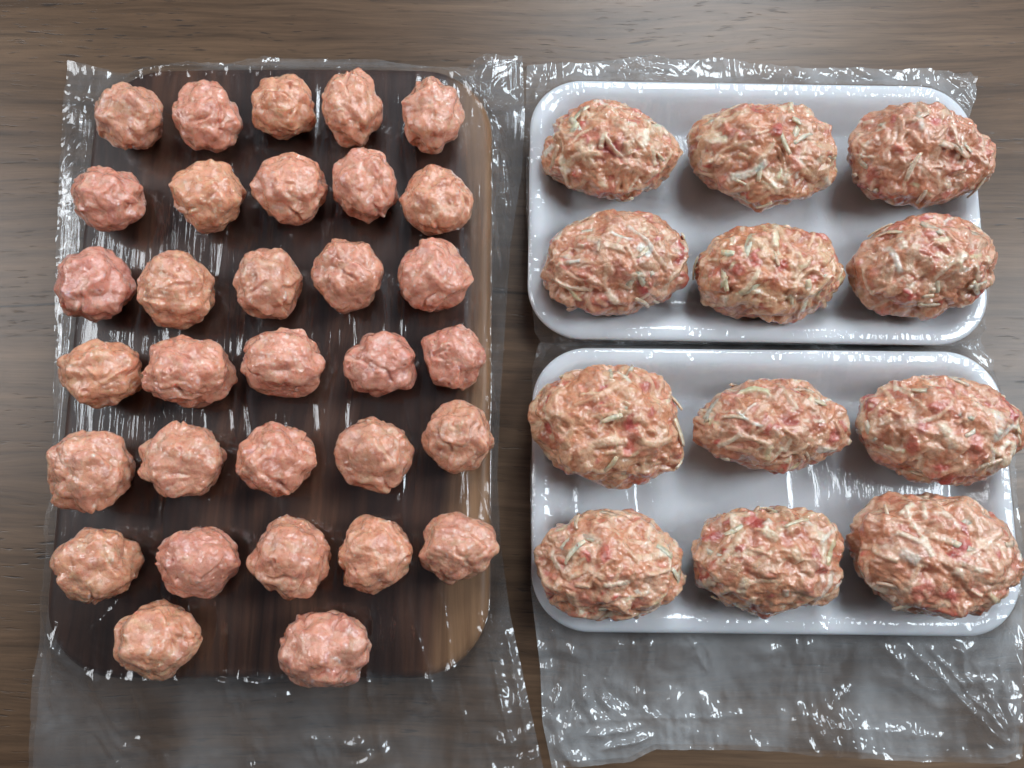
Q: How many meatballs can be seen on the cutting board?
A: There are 32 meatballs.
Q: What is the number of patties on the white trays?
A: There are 12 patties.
